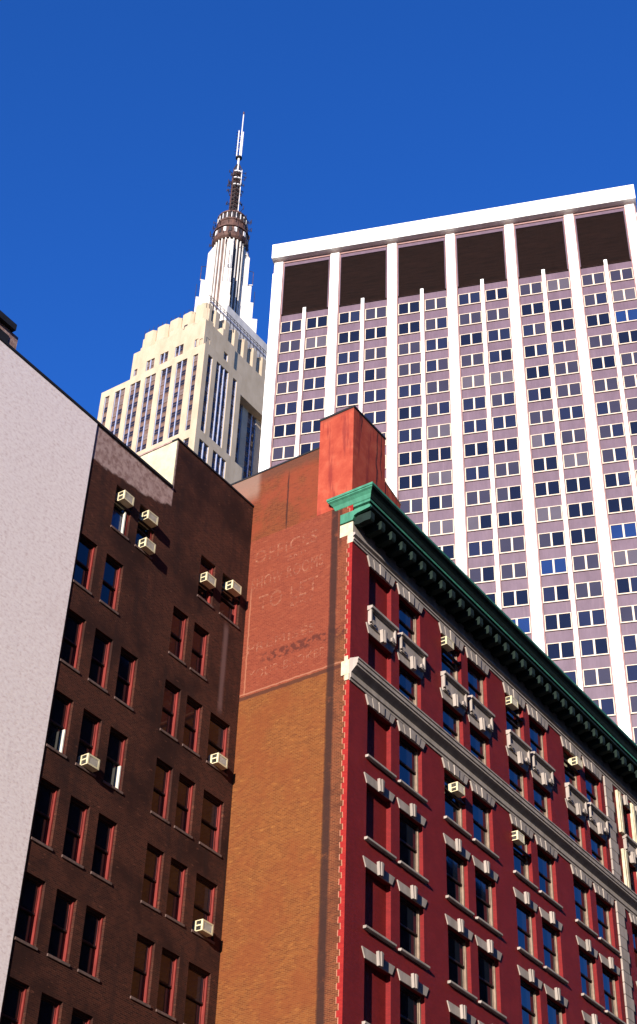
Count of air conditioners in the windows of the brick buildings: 13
